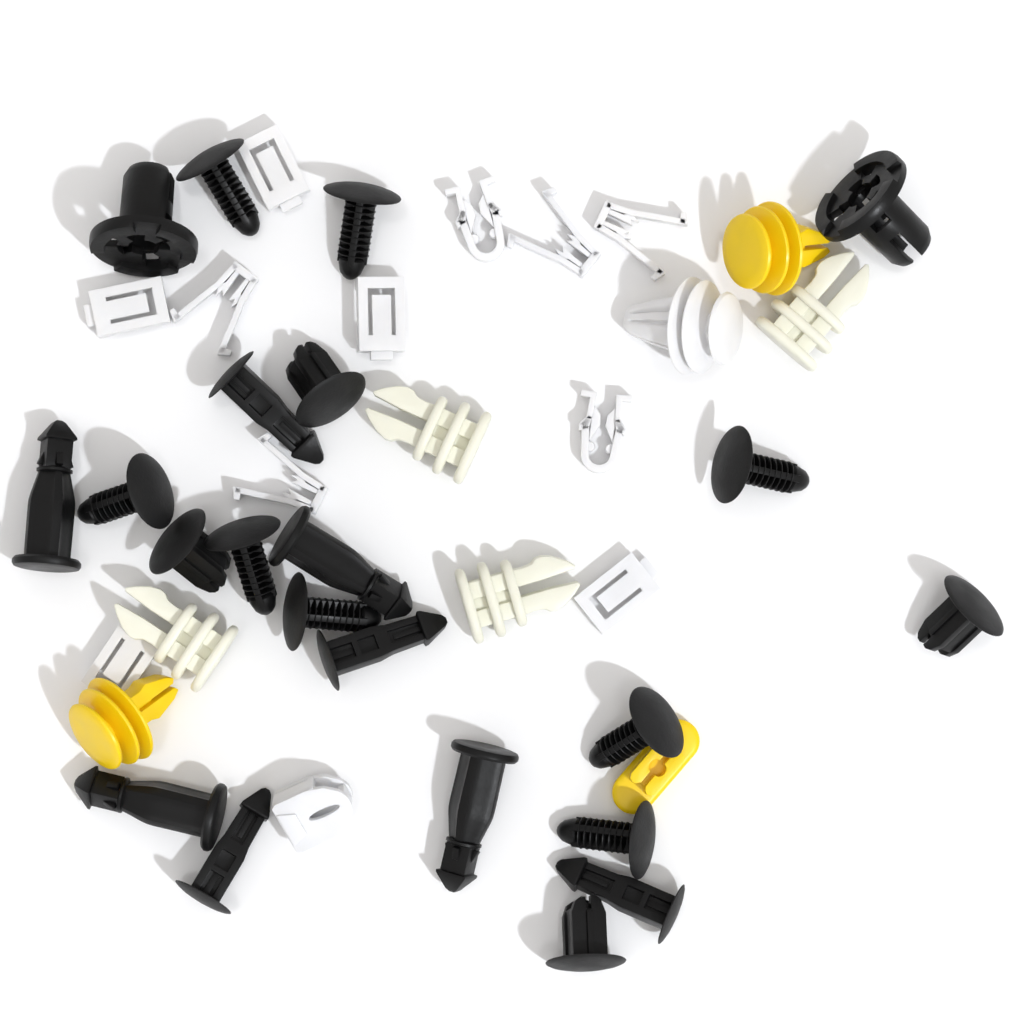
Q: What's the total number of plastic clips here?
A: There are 42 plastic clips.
